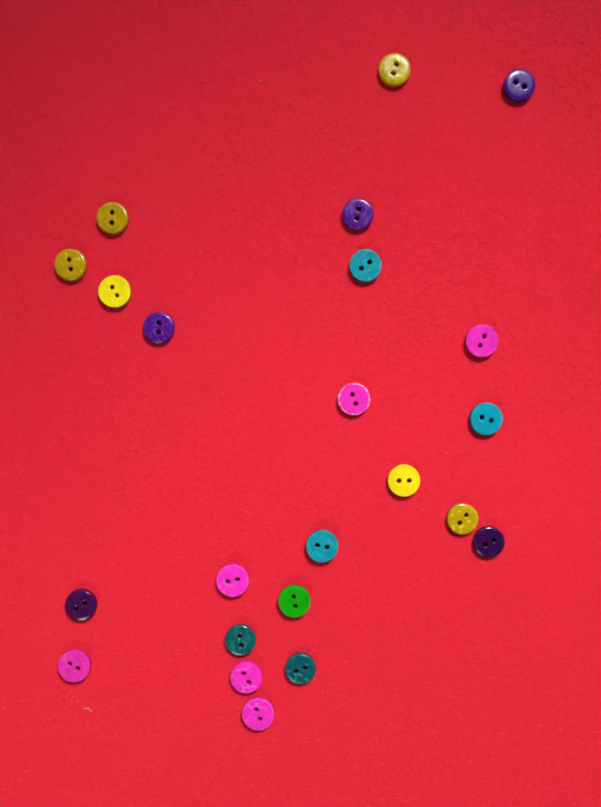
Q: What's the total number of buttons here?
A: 23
